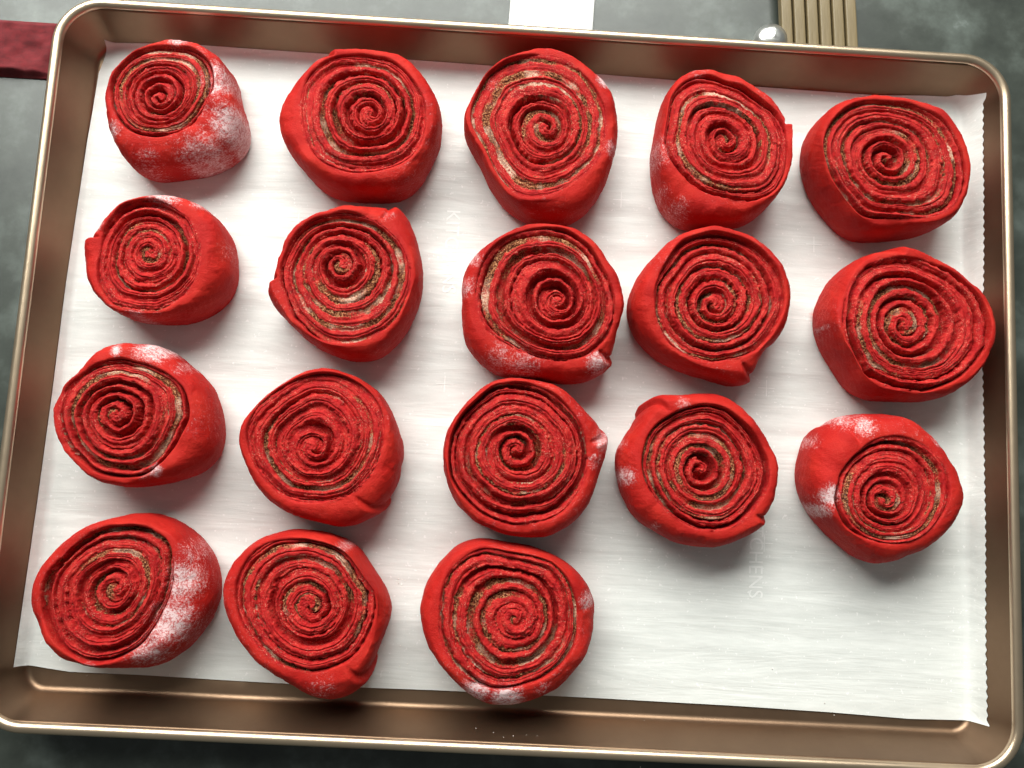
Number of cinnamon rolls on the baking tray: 18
